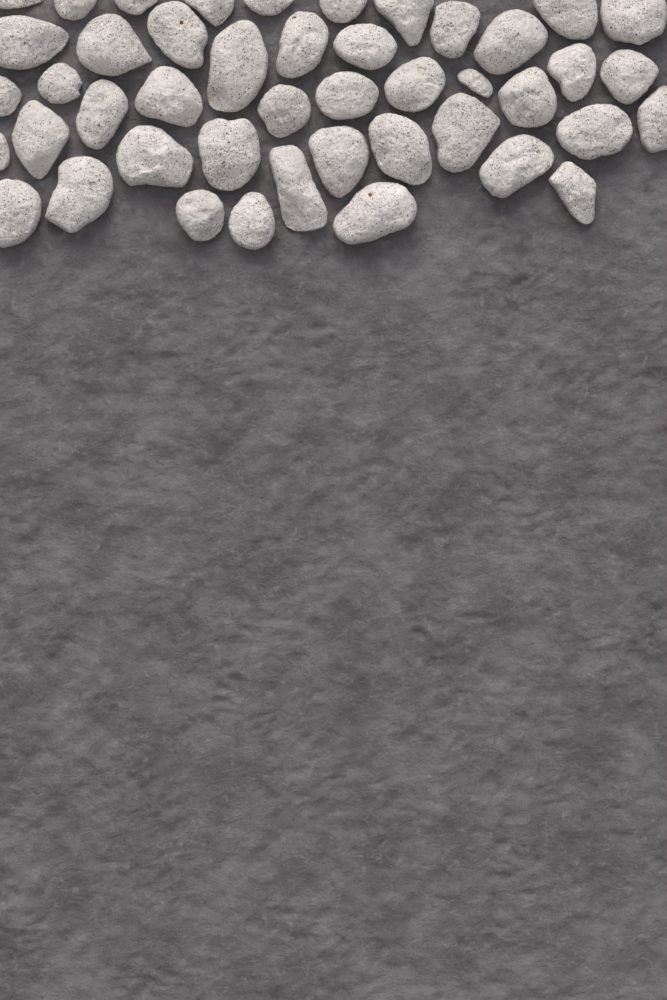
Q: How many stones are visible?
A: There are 45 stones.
